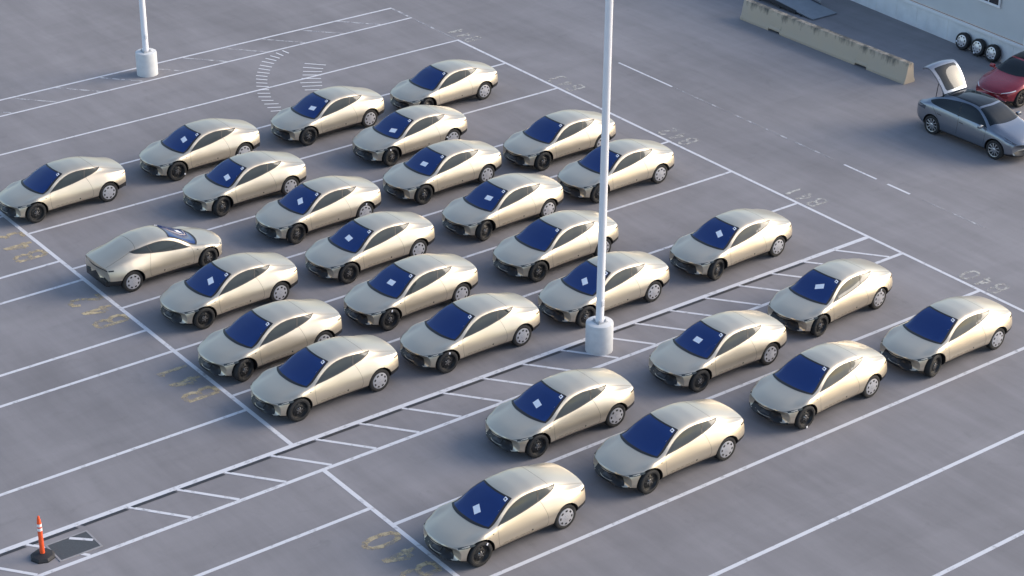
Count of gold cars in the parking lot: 28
